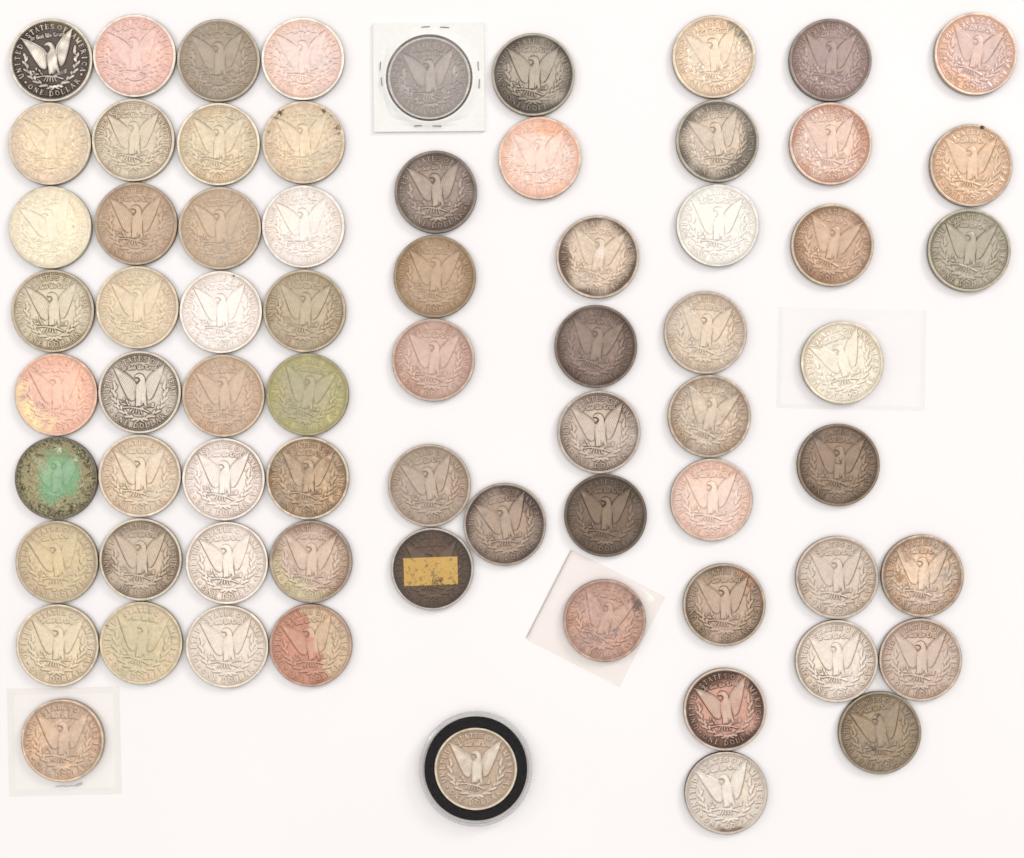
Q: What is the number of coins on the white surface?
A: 70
